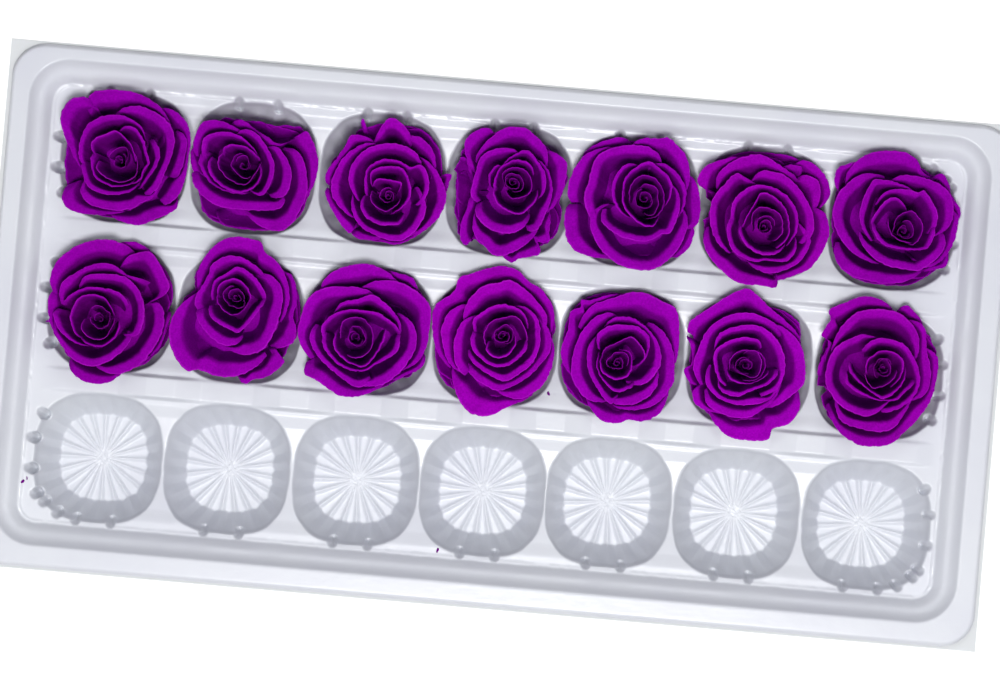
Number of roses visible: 14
